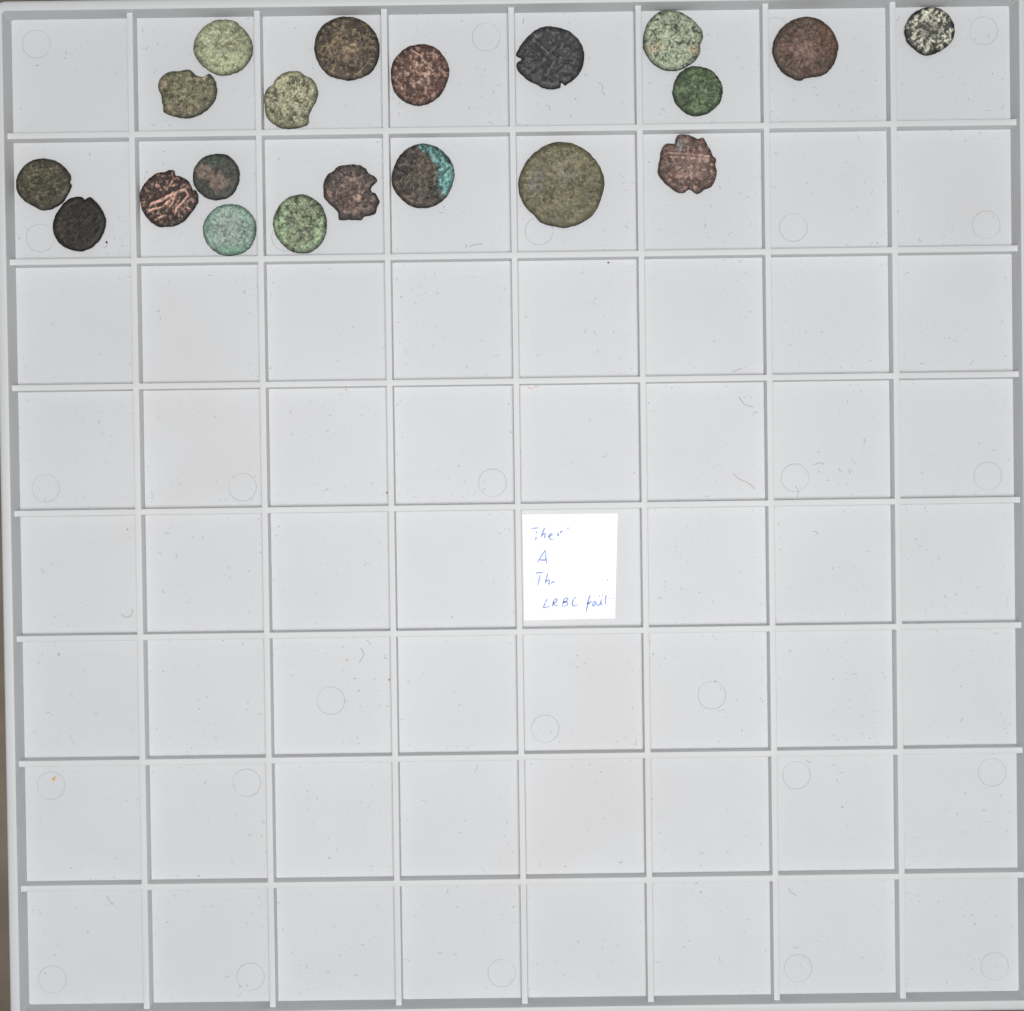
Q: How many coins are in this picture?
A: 20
